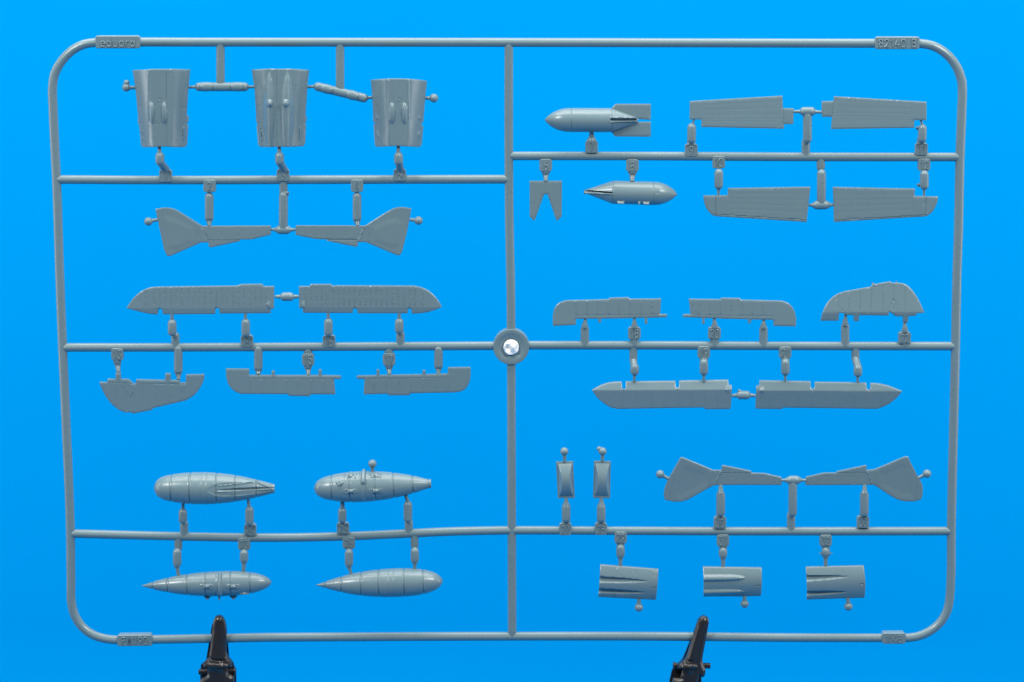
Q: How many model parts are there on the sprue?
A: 33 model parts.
